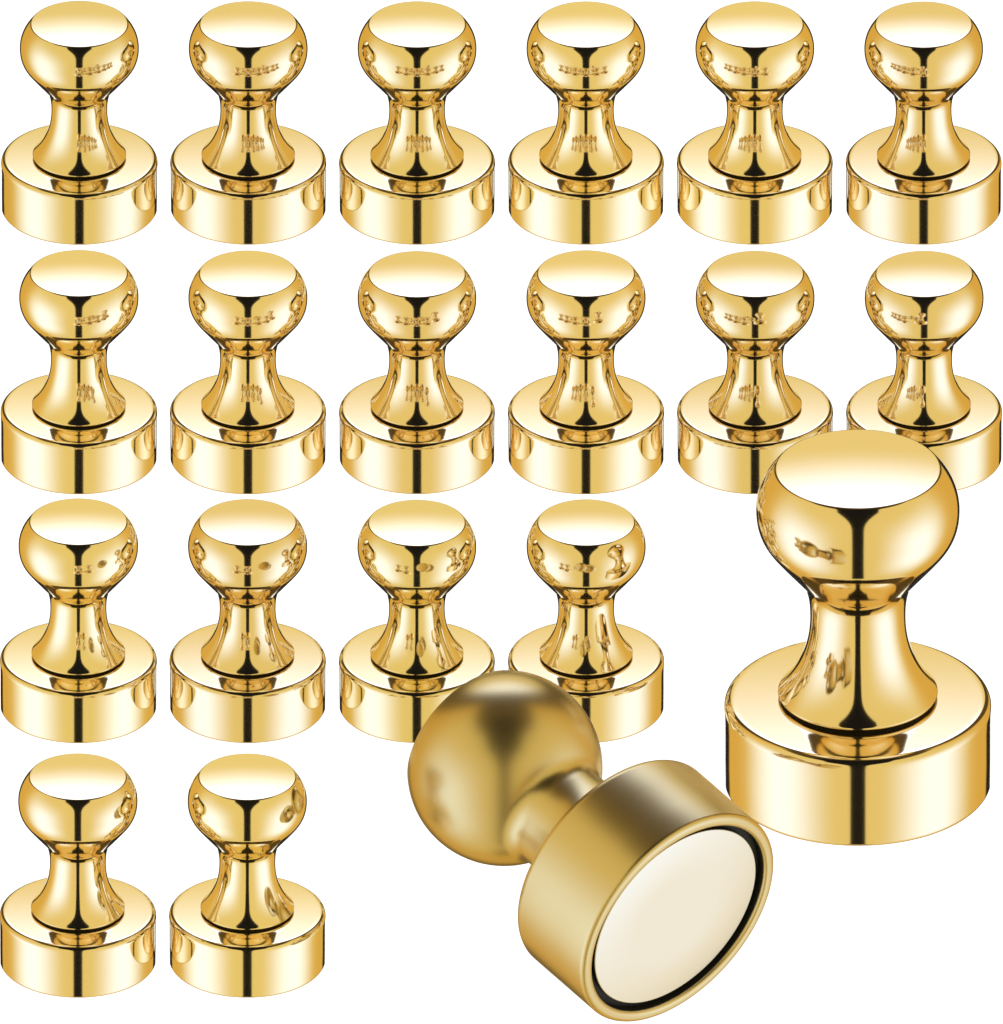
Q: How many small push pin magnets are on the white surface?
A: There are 18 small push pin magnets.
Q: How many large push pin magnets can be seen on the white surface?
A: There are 2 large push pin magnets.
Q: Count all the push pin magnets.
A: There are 20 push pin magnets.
